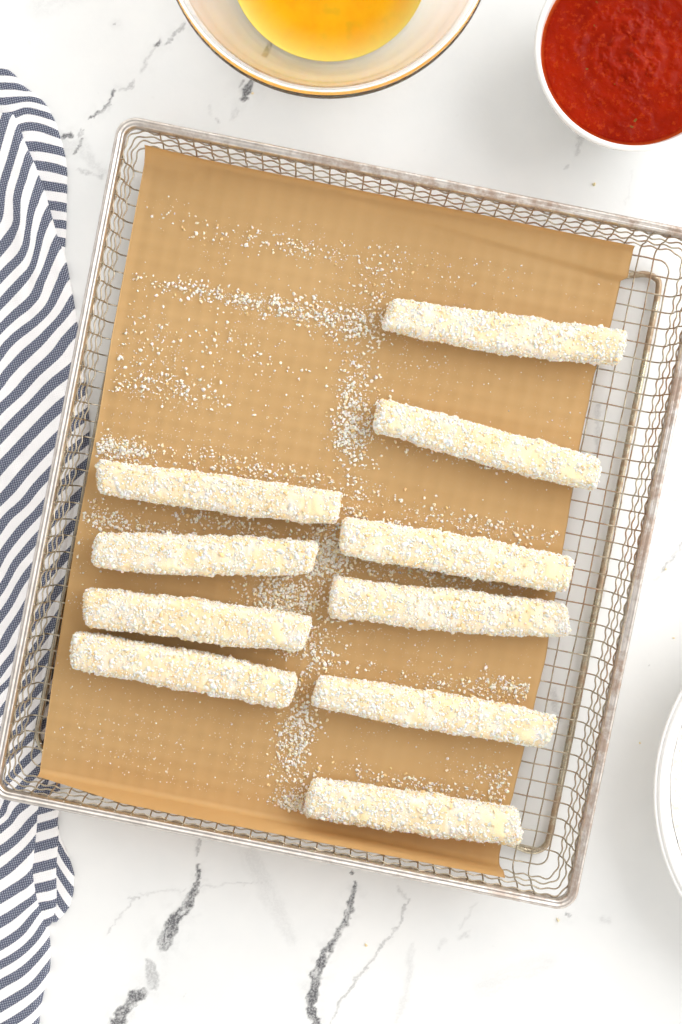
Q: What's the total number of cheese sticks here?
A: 10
